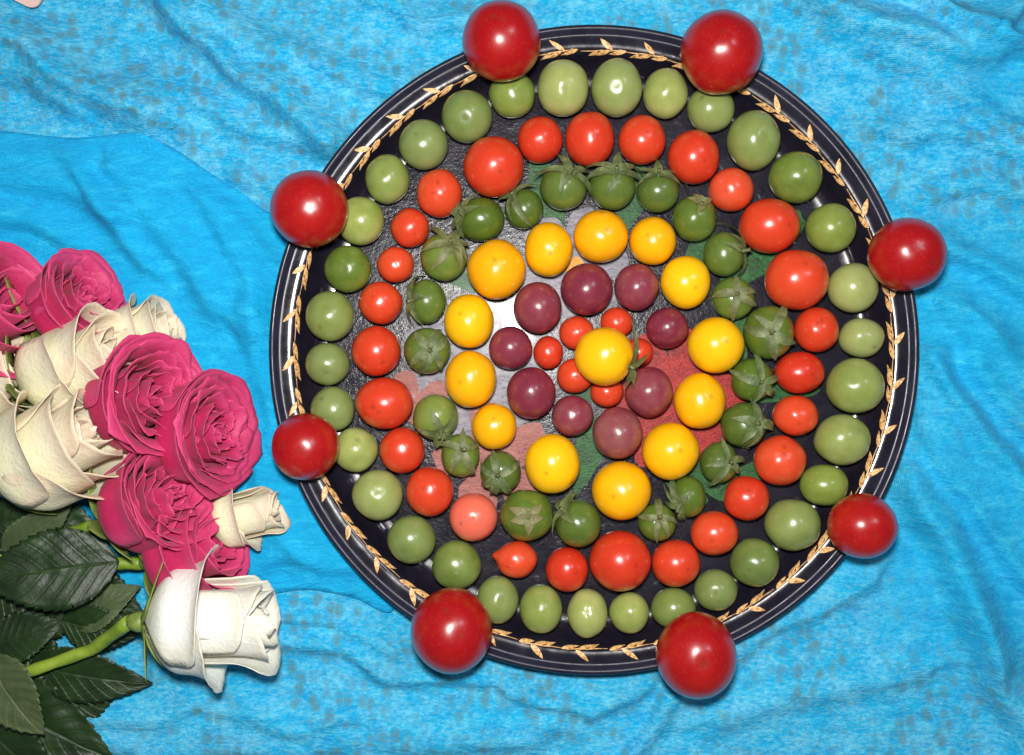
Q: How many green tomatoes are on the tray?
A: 55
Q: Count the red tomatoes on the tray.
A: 41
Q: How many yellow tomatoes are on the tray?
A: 14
